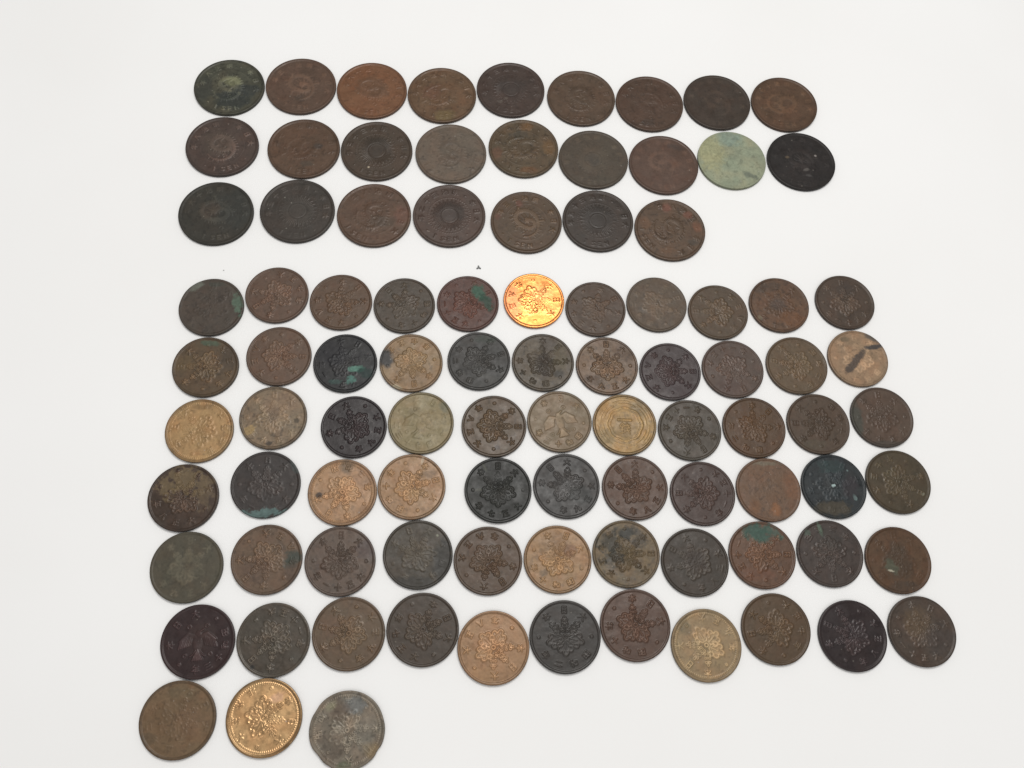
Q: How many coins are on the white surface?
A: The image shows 94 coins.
